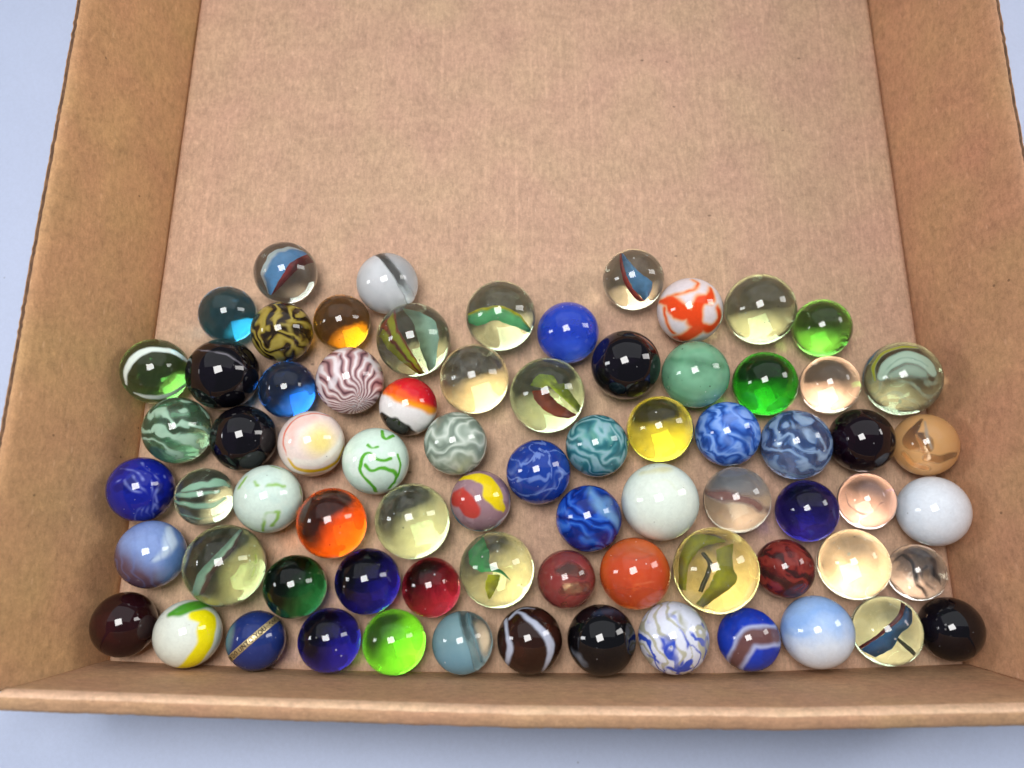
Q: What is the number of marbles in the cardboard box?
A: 73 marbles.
